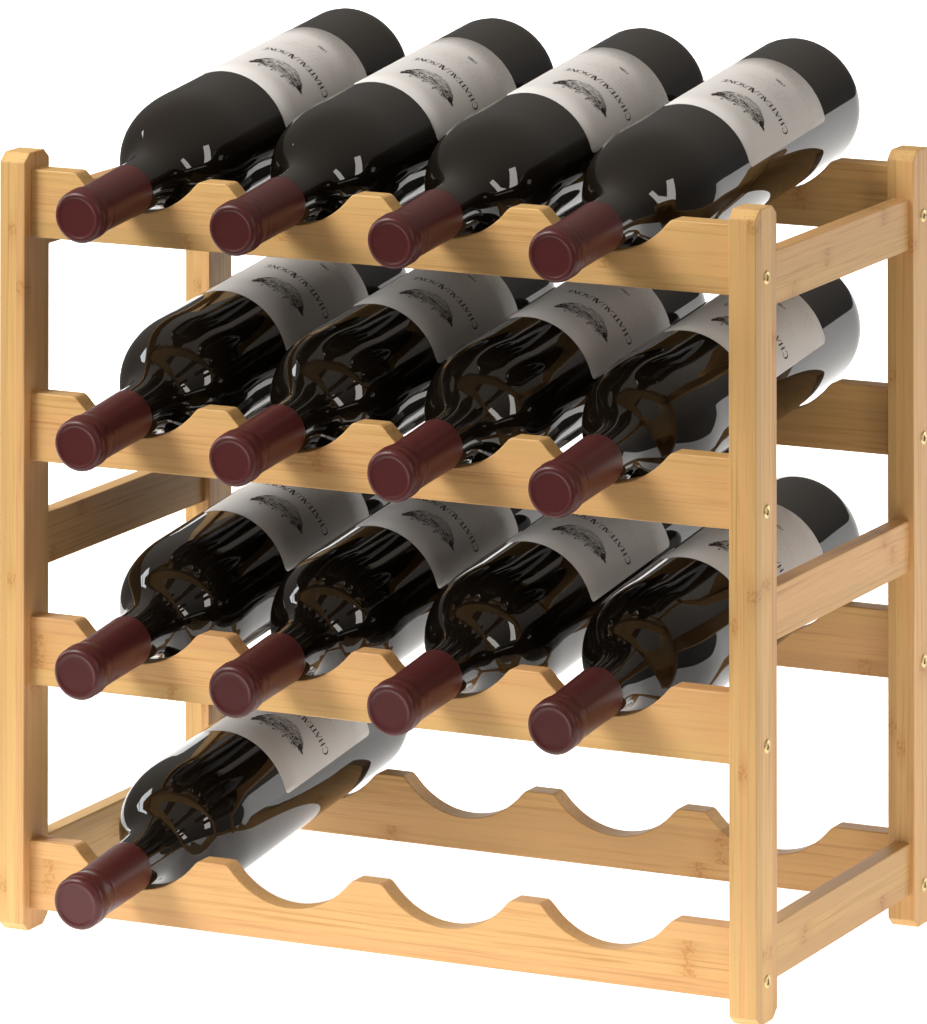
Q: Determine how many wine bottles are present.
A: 13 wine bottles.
